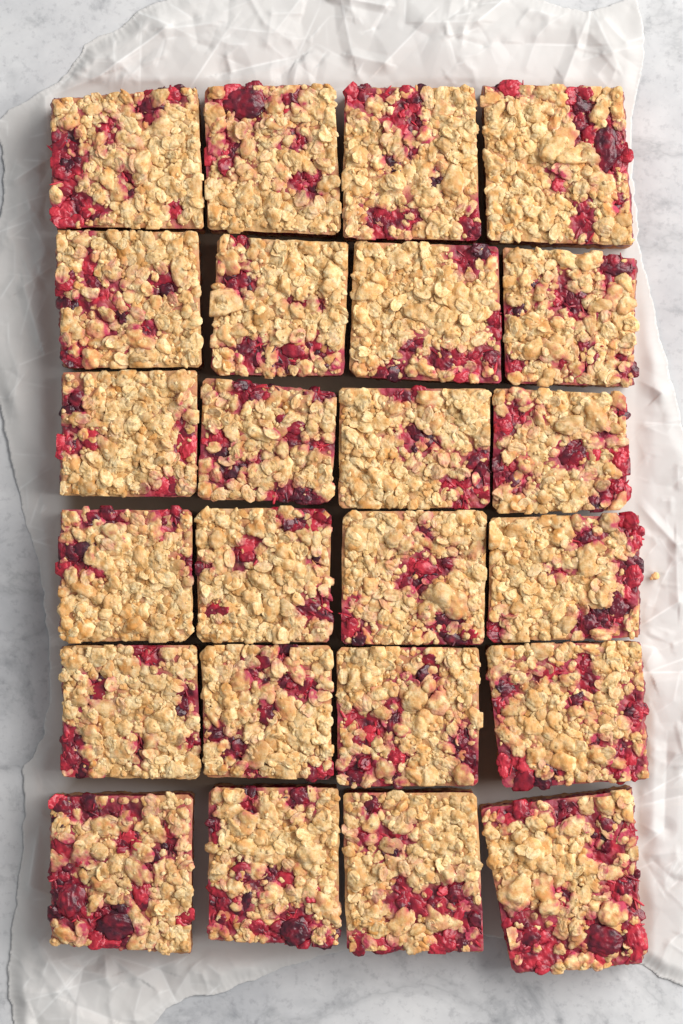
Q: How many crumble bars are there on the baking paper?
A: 24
